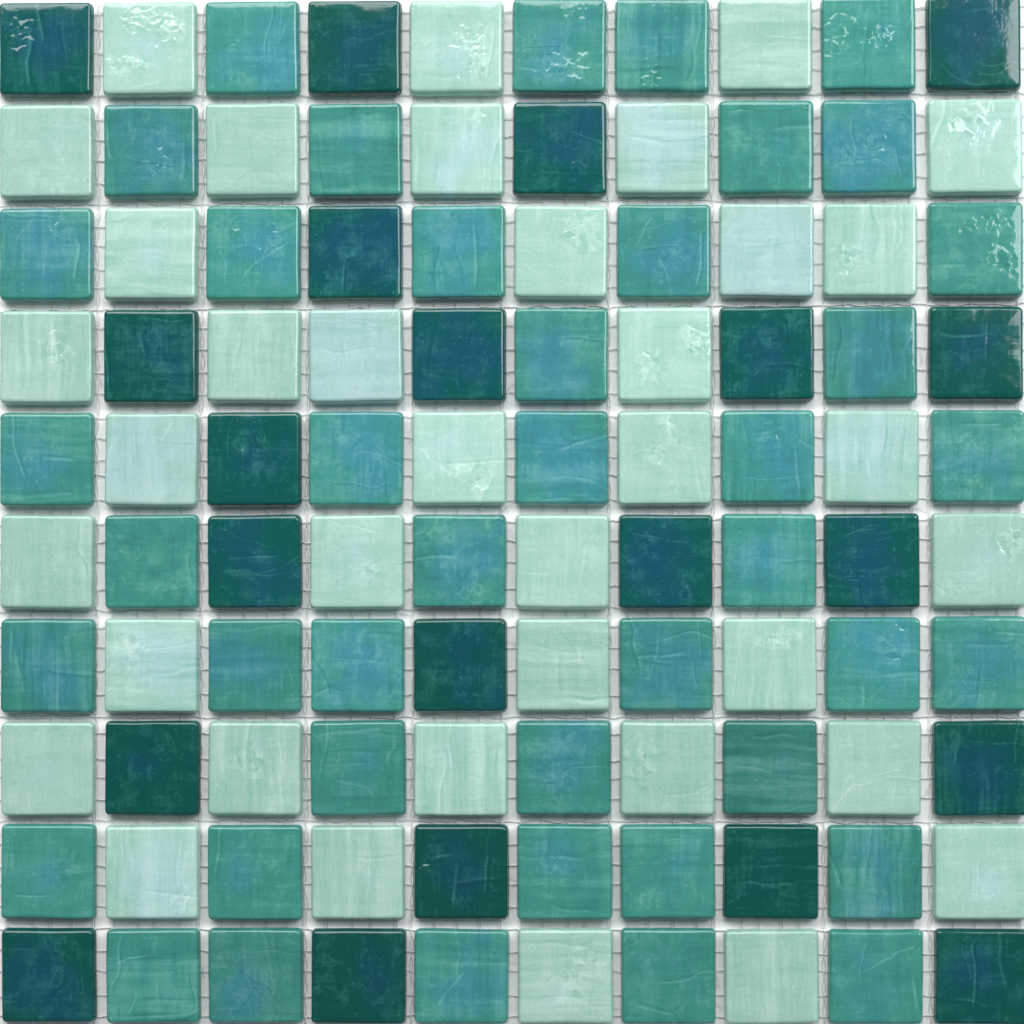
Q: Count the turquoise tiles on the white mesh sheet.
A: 42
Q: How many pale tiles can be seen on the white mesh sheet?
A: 37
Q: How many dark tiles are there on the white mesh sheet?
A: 21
